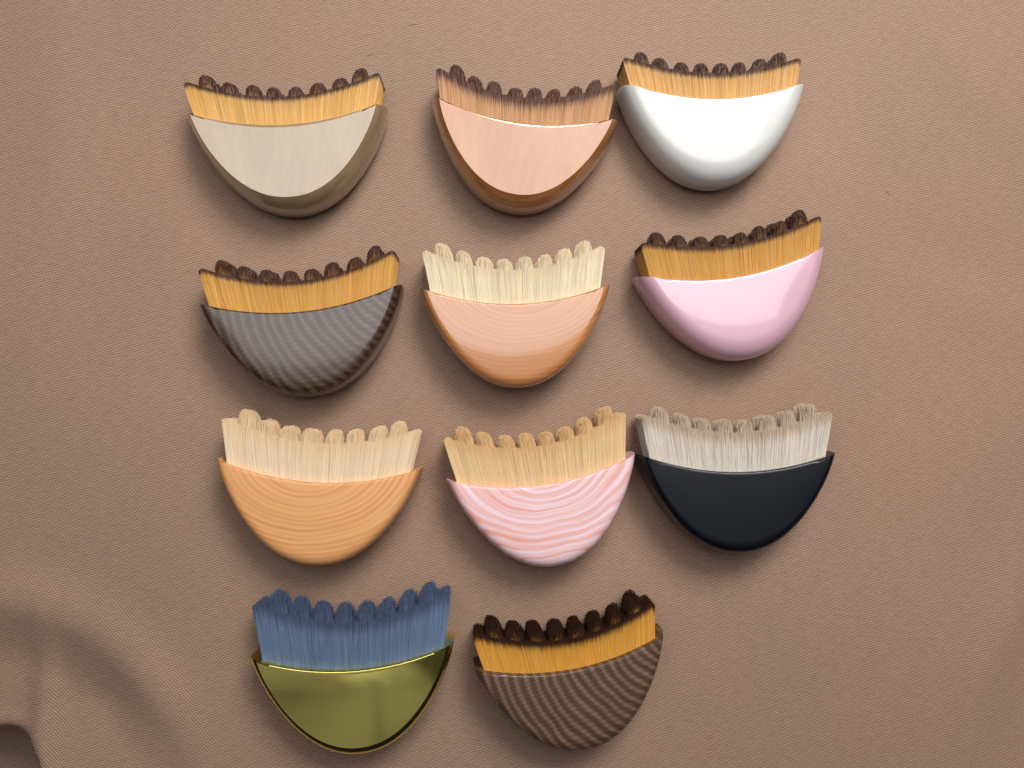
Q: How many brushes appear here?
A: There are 11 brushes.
